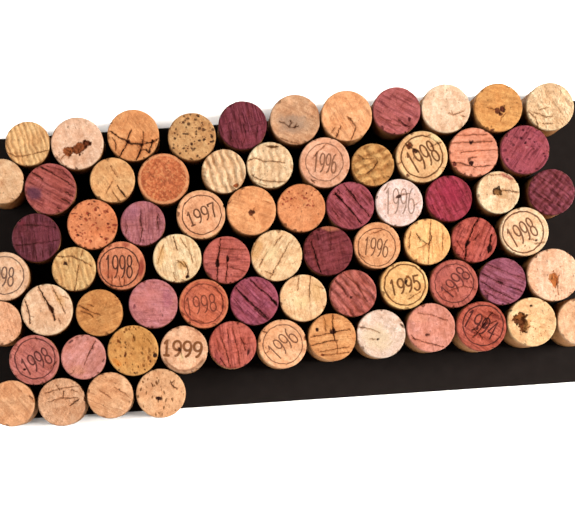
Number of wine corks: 72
